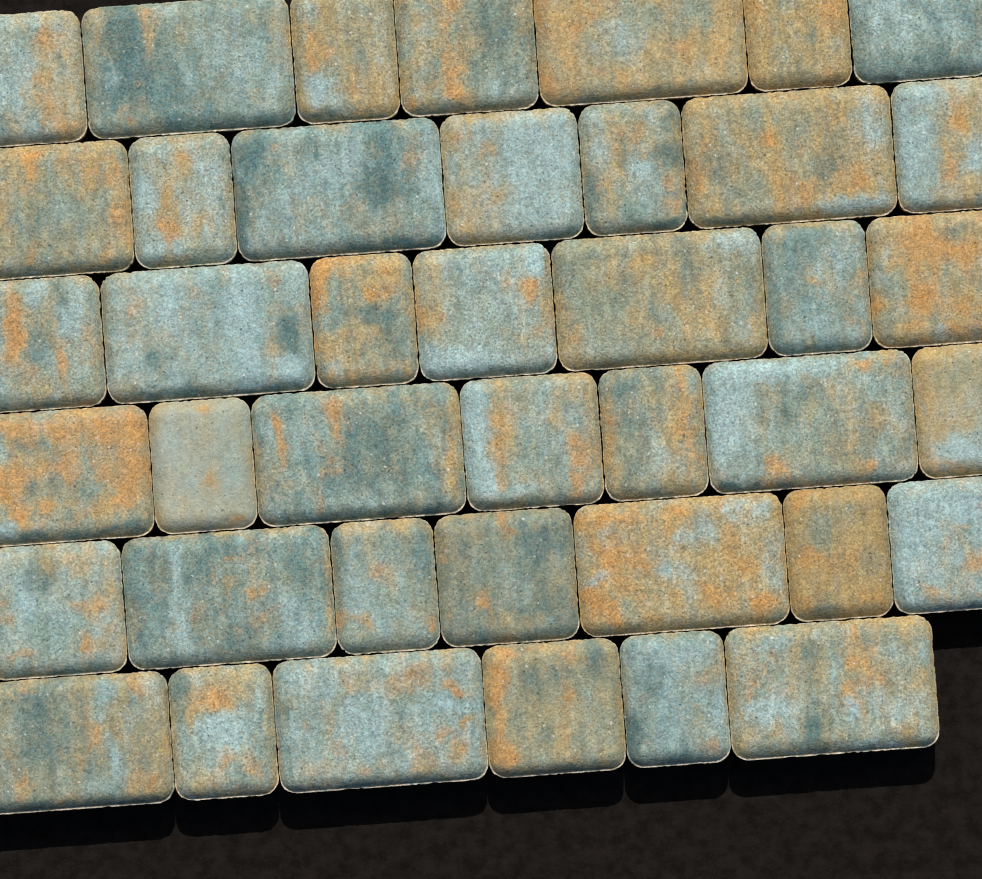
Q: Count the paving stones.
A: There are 41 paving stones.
